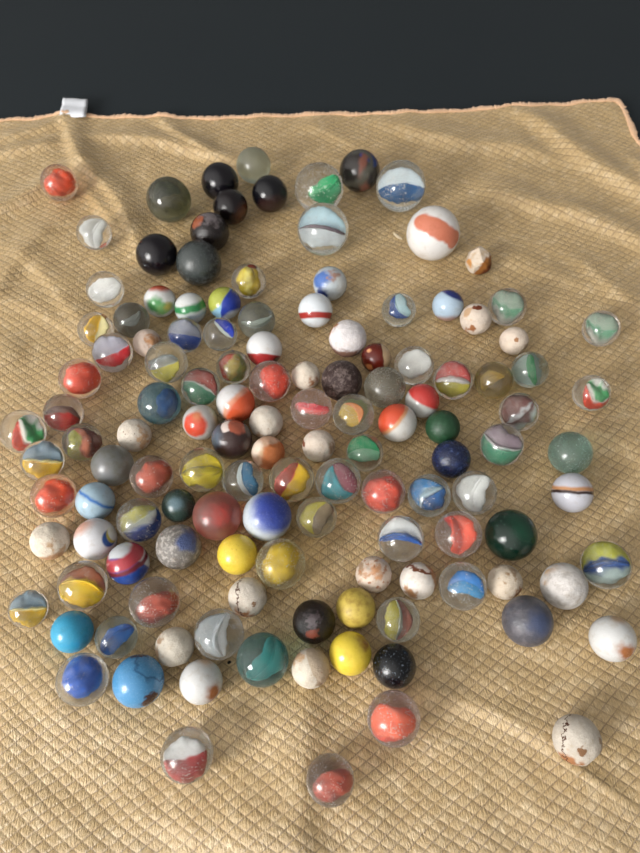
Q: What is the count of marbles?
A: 130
